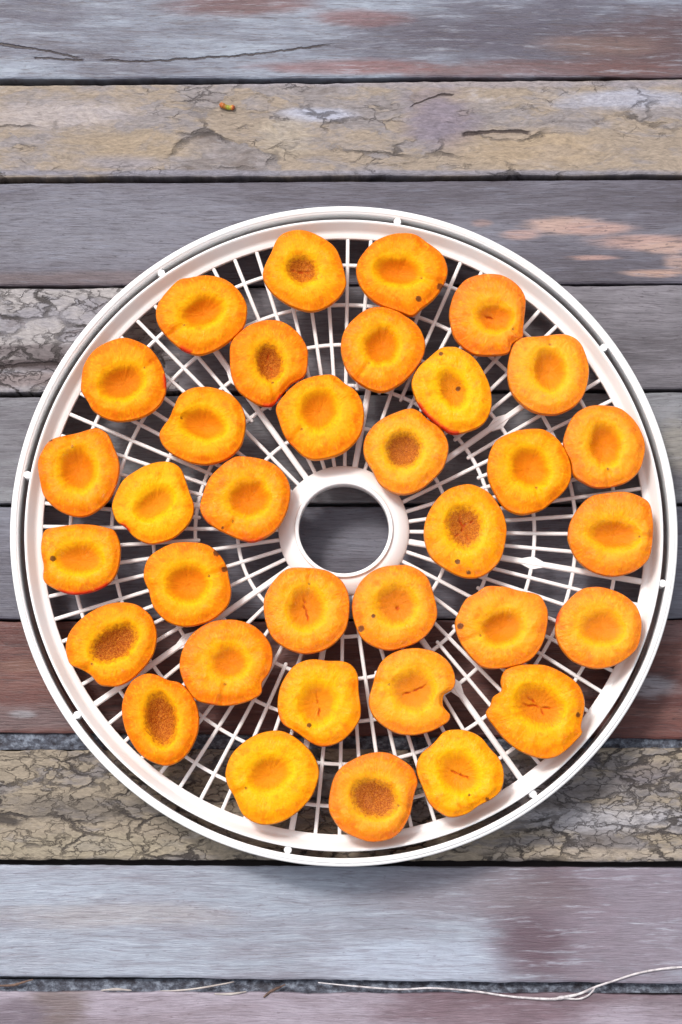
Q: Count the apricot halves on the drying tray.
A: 34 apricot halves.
